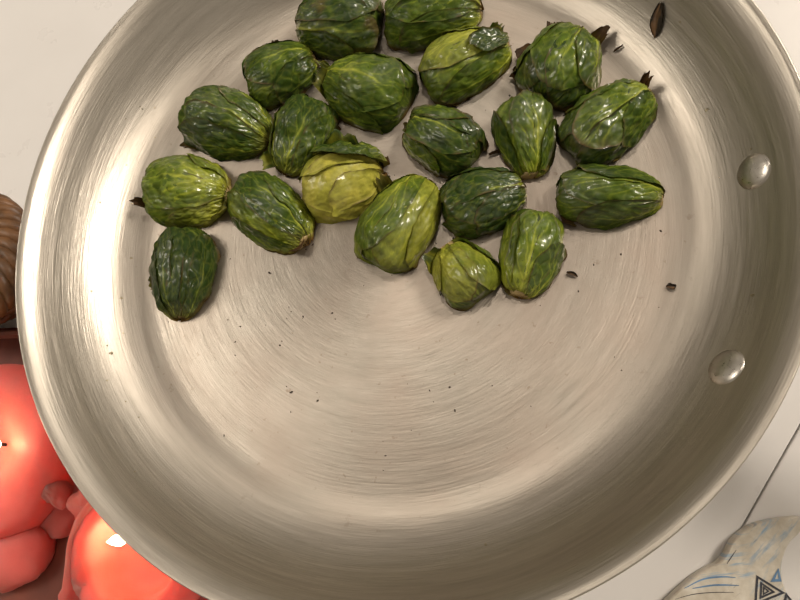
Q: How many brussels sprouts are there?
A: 20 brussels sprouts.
